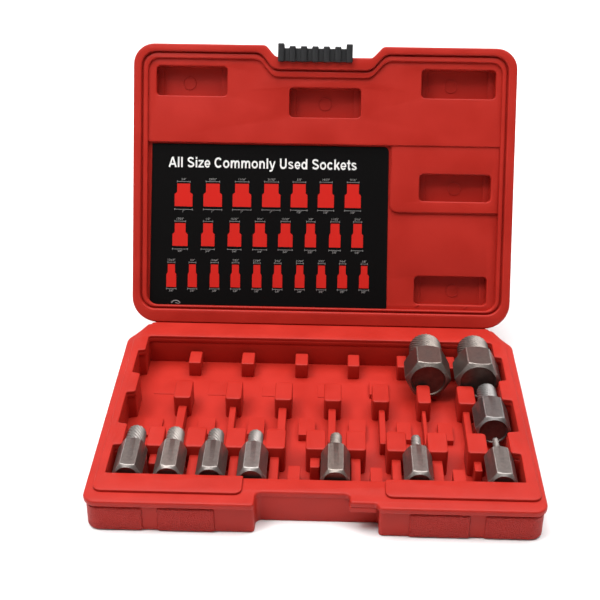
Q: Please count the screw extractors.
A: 10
